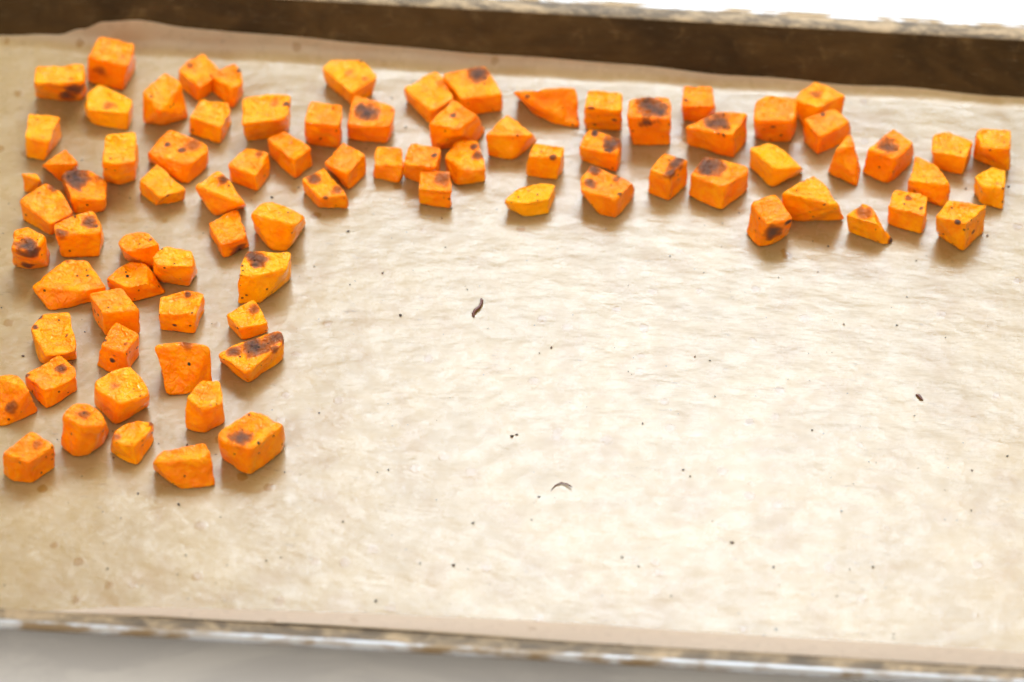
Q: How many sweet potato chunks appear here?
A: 83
